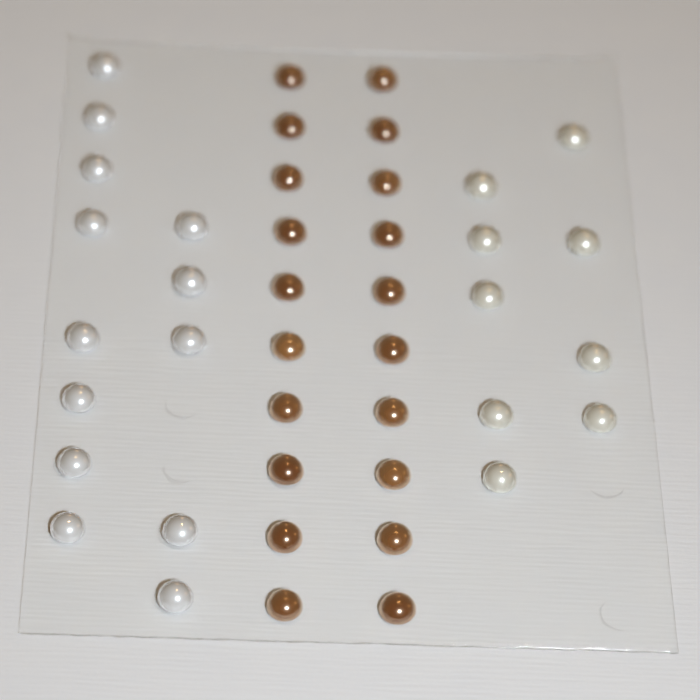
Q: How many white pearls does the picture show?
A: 22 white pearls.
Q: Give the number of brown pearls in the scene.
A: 20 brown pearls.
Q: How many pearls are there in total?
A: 42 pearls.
